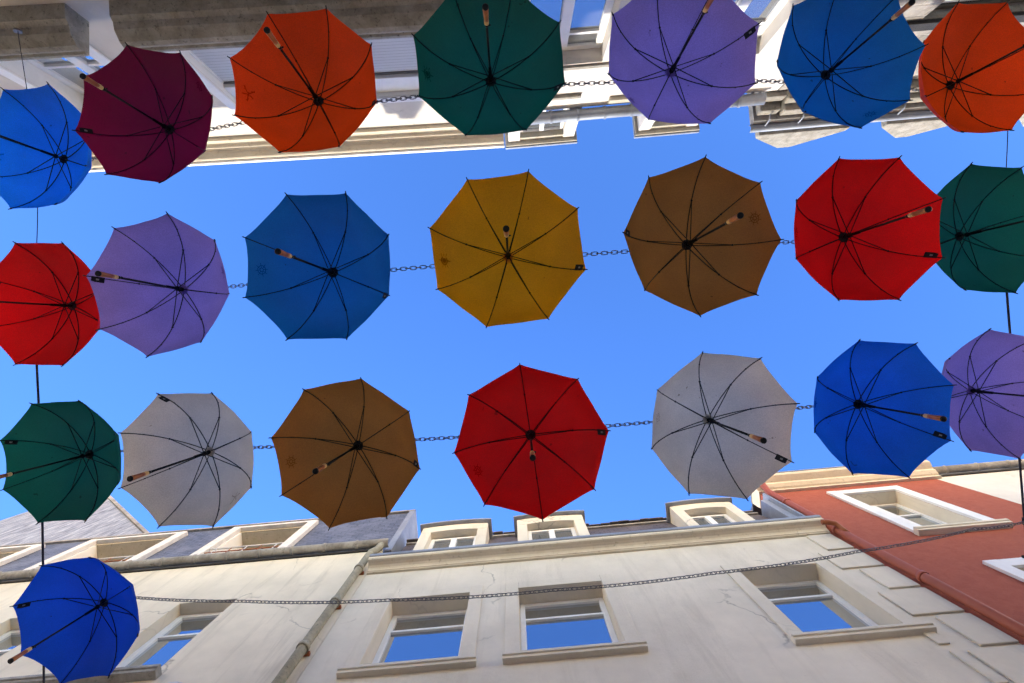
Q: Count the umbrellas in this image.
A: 22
